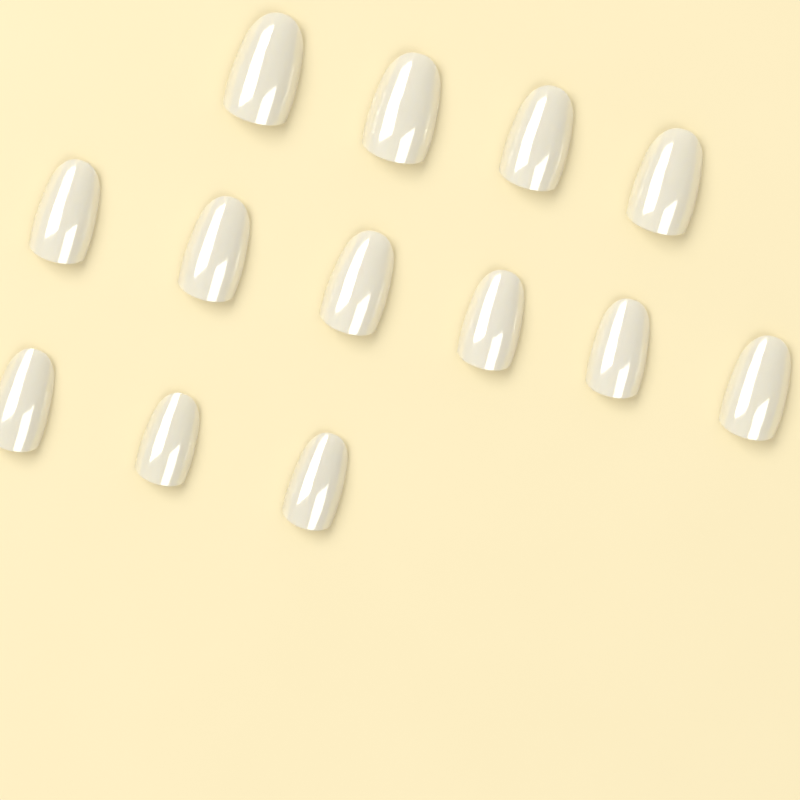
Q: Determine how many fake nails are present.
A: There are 13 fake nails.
